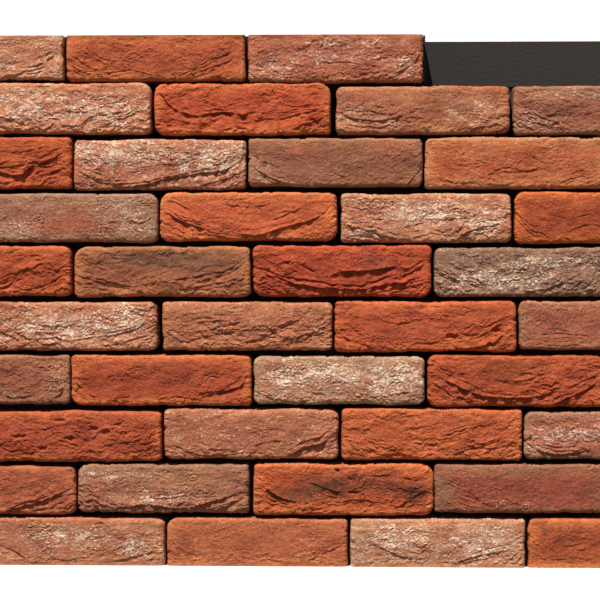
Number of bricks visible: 39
